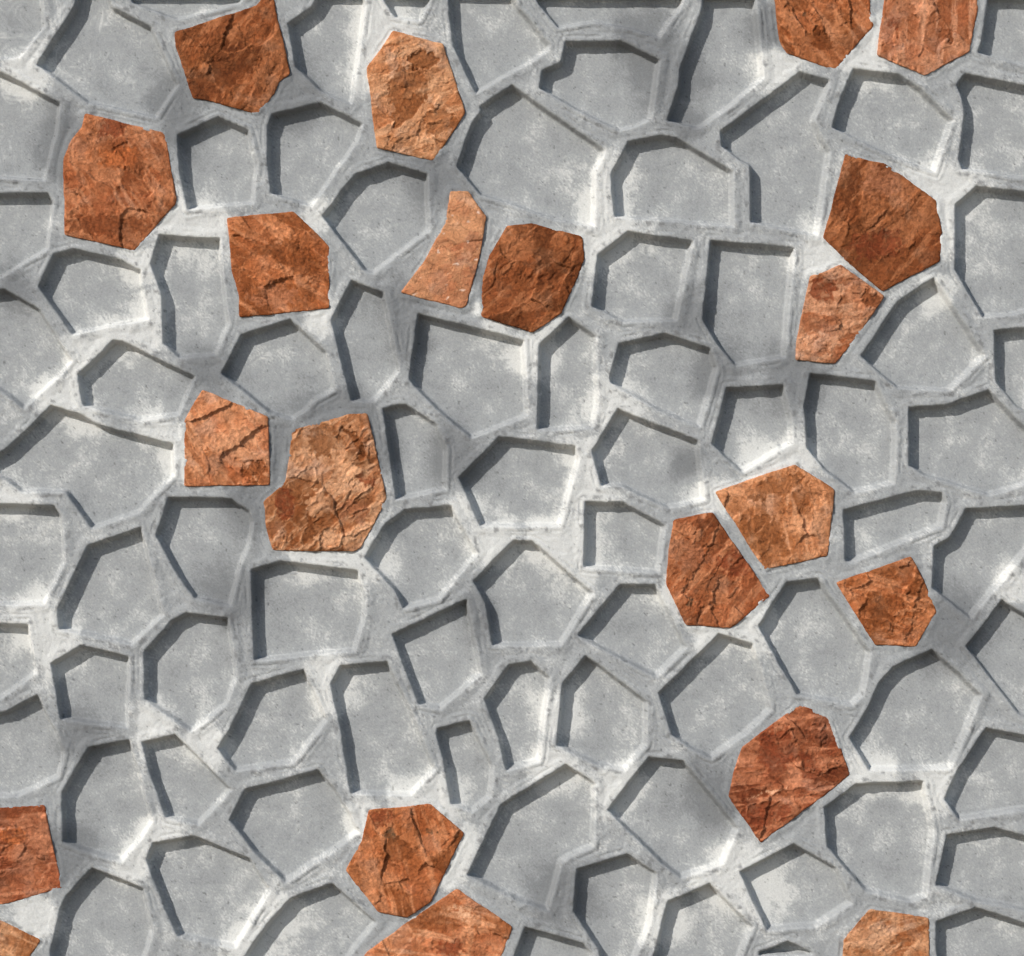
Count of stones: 21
